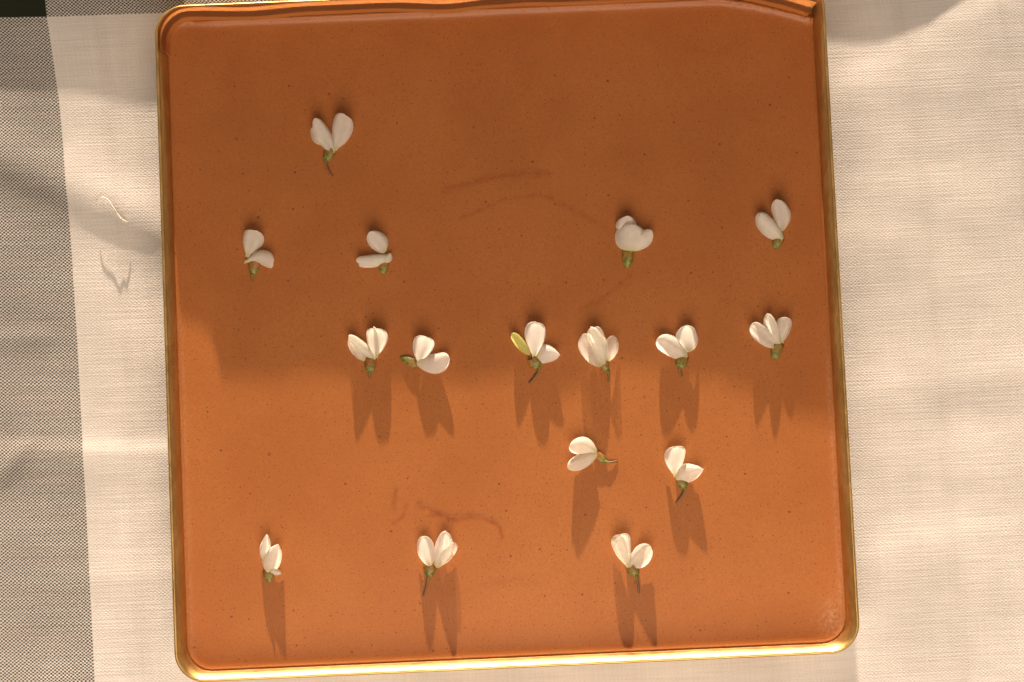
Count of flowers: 16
